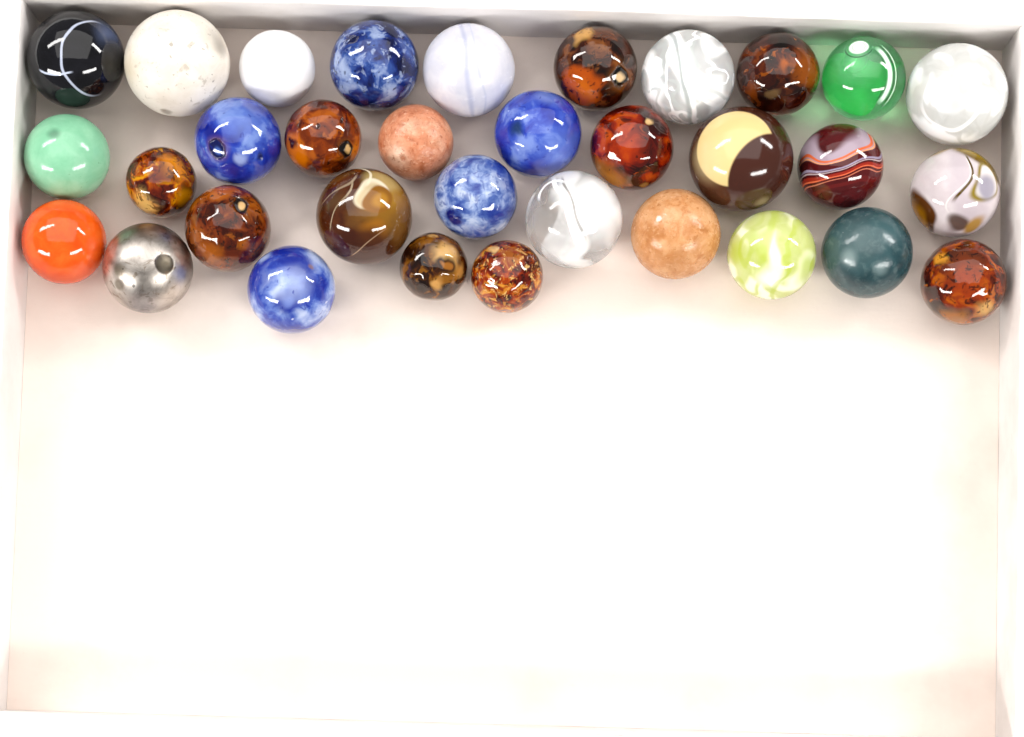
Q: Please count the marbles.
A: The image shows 33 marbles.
